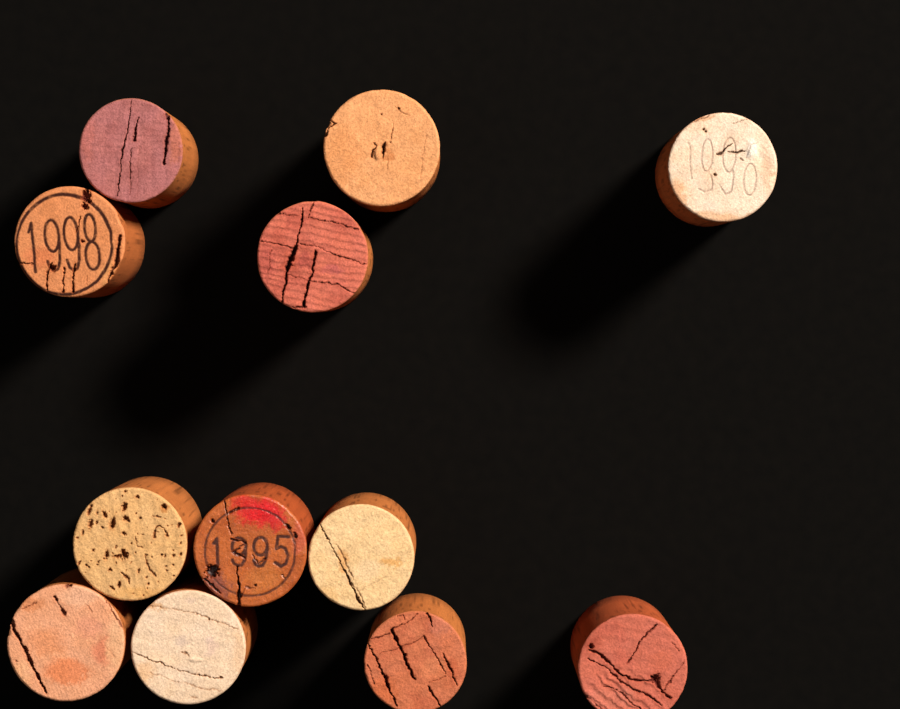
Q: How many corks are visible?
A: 12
